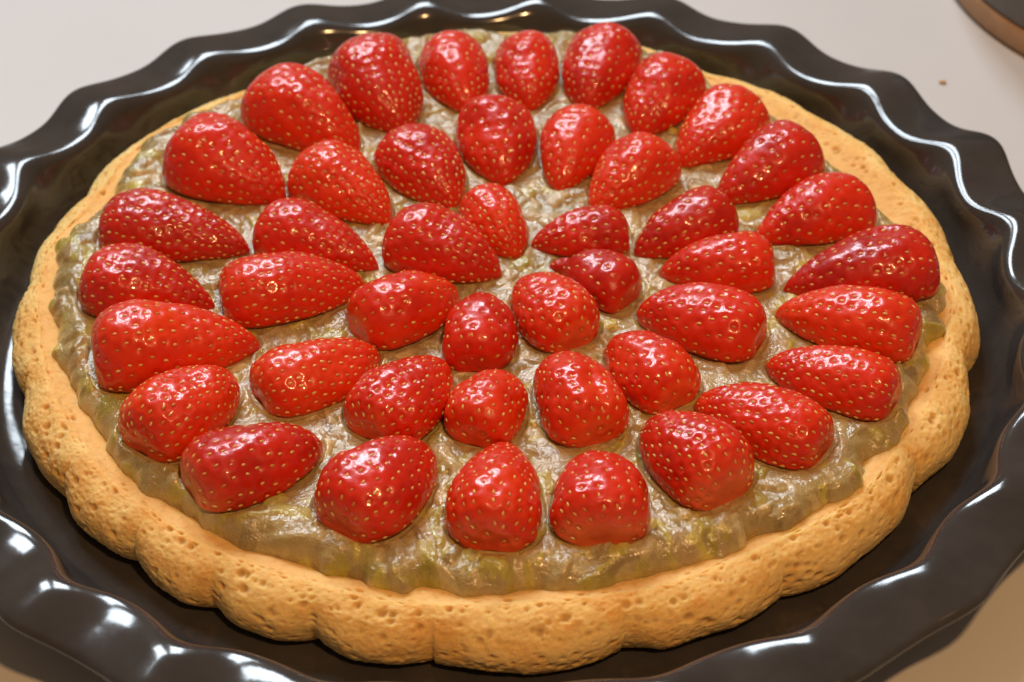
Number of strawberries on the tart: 45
